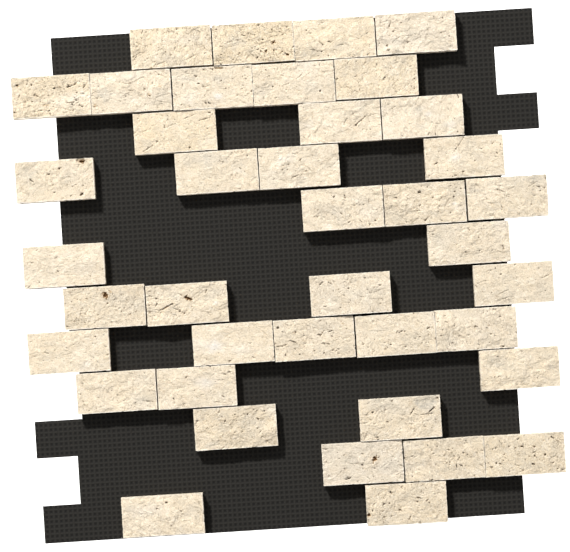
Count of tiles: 40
